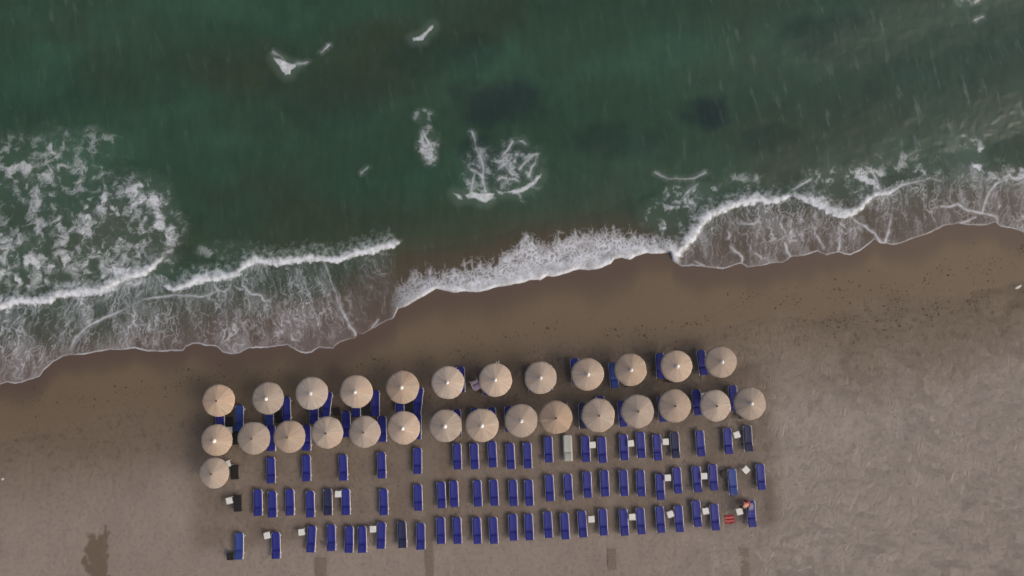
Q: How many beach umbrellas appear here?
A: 28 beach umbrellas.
